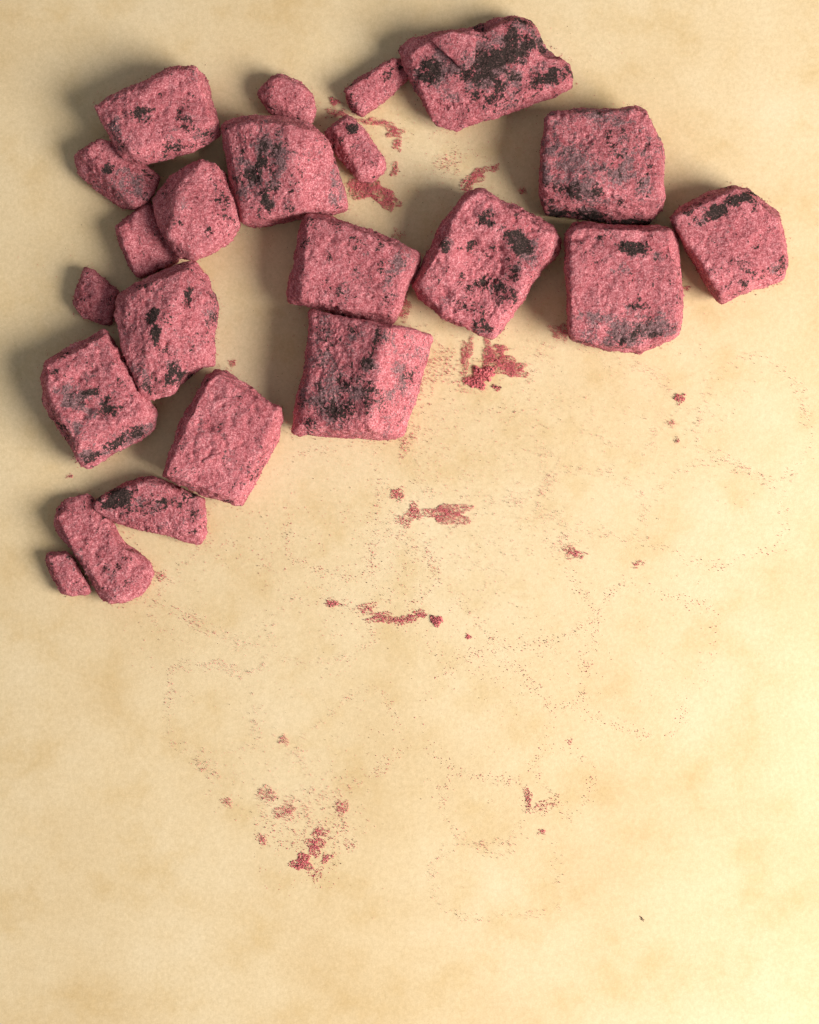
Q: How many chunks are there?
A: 22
